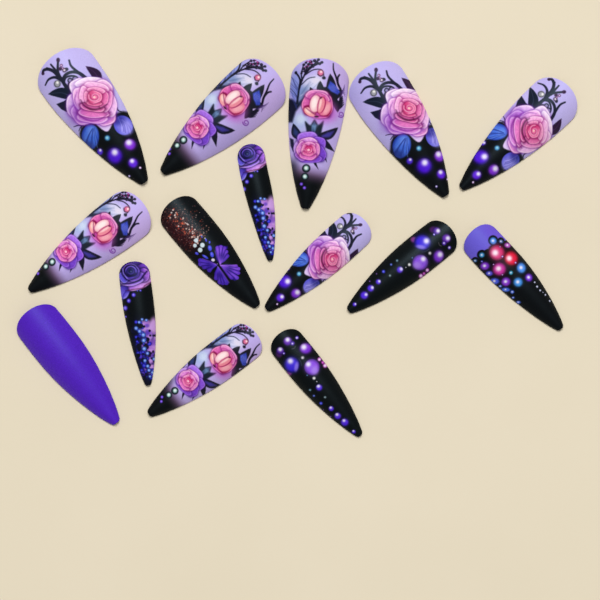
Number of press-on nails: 15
